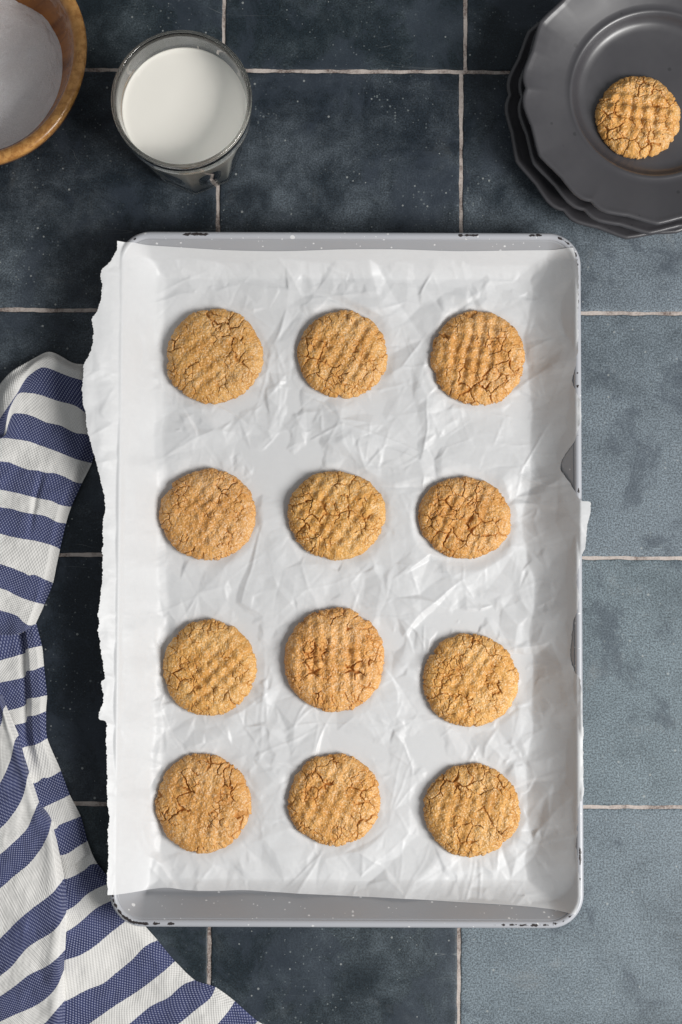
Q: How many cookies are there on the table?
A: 13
